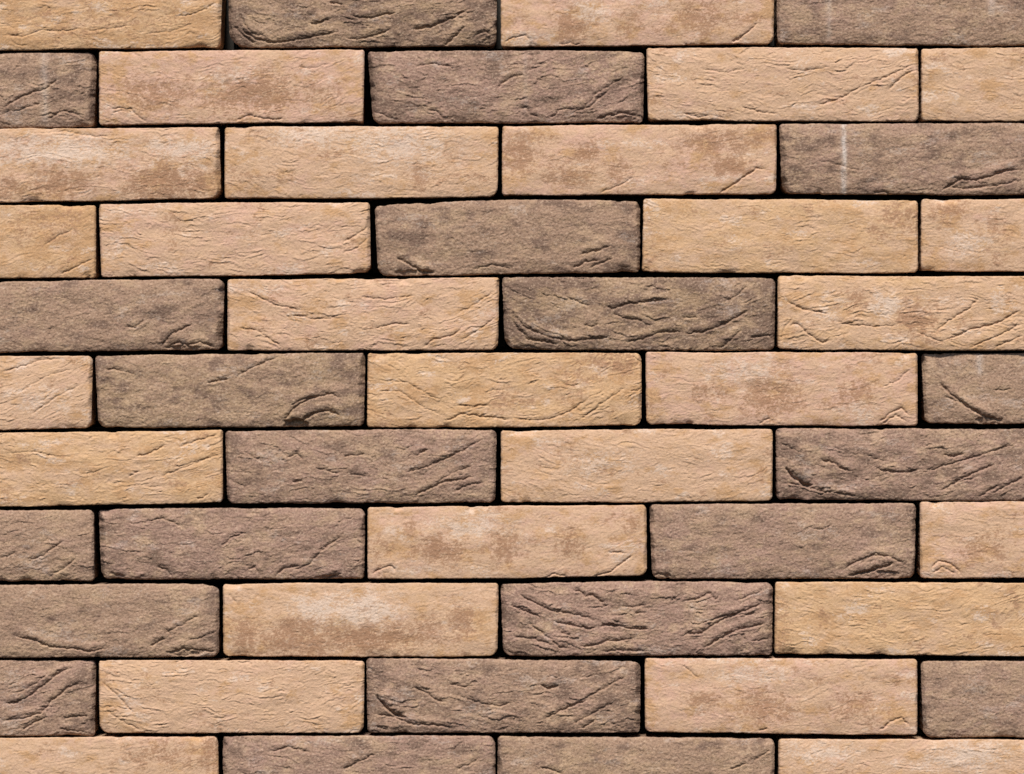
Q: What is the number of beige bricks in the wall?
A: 27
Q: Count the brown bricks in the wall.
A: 22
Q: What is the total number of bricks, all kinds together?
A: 49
